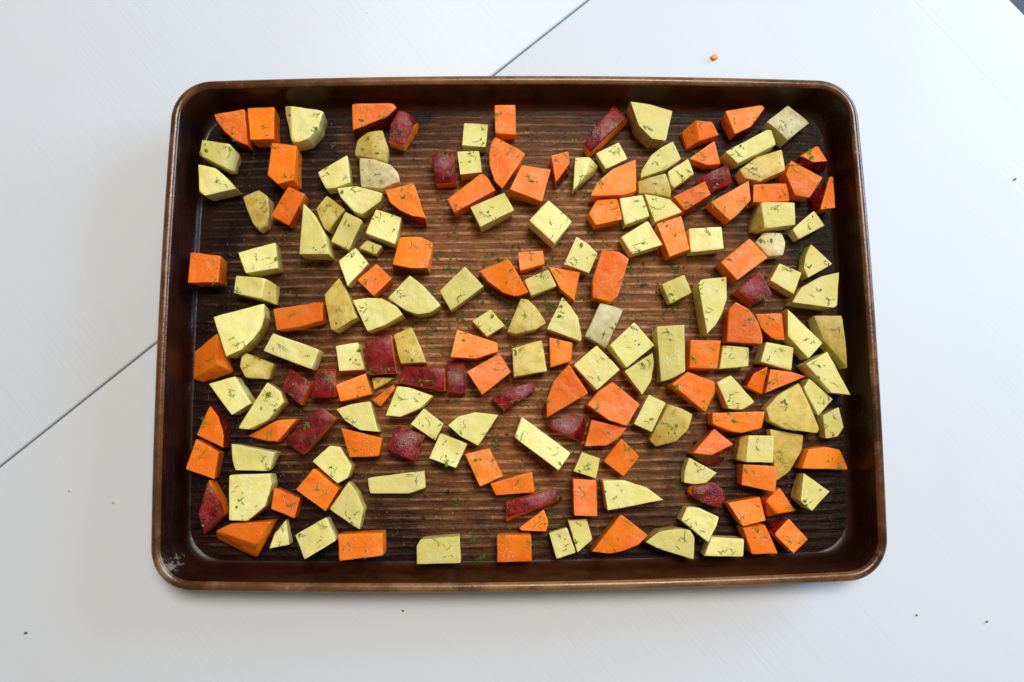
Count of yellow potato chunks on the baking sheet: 100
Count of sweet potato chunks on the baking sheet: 87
